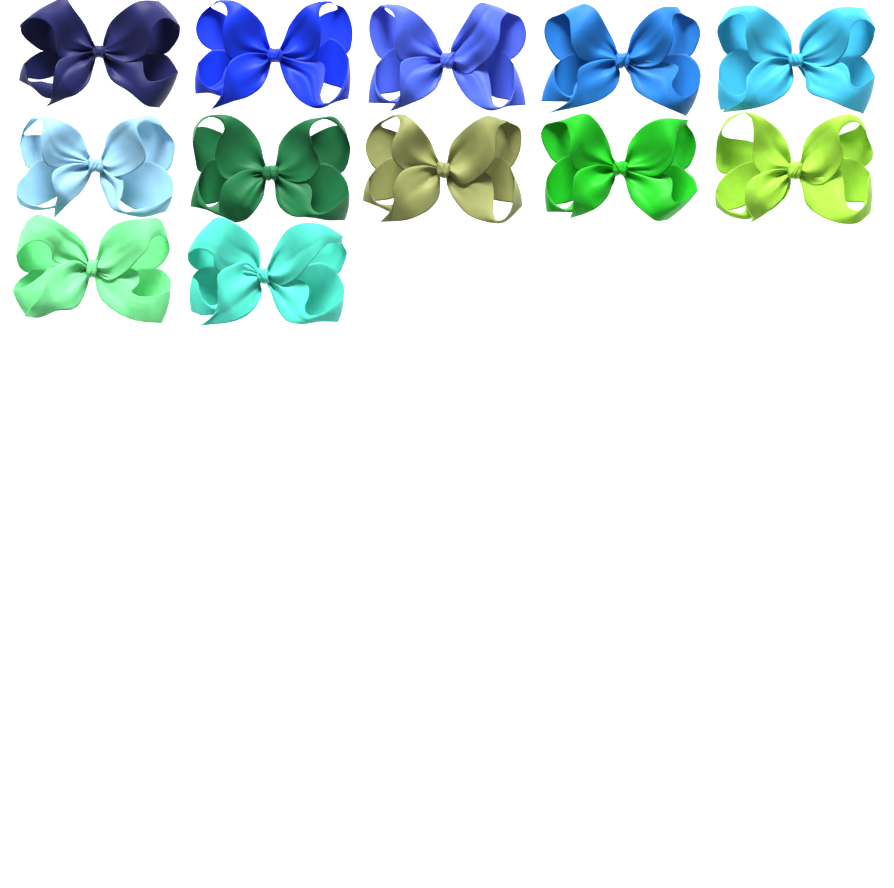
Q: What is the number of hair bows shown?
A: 12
